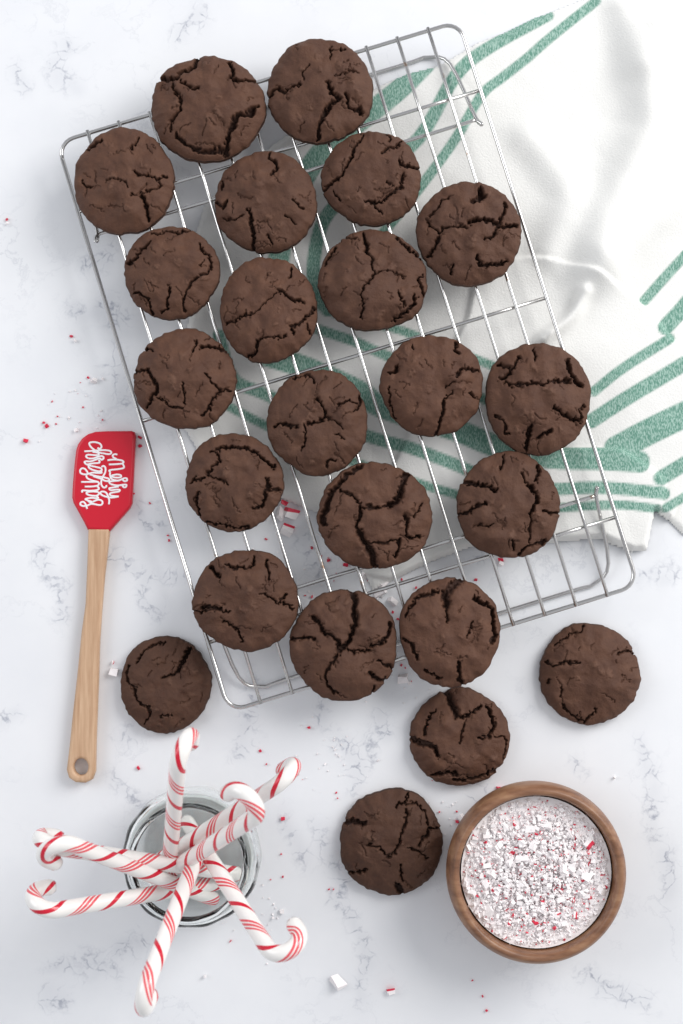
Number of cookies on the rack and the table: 23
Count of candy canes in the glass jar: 8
